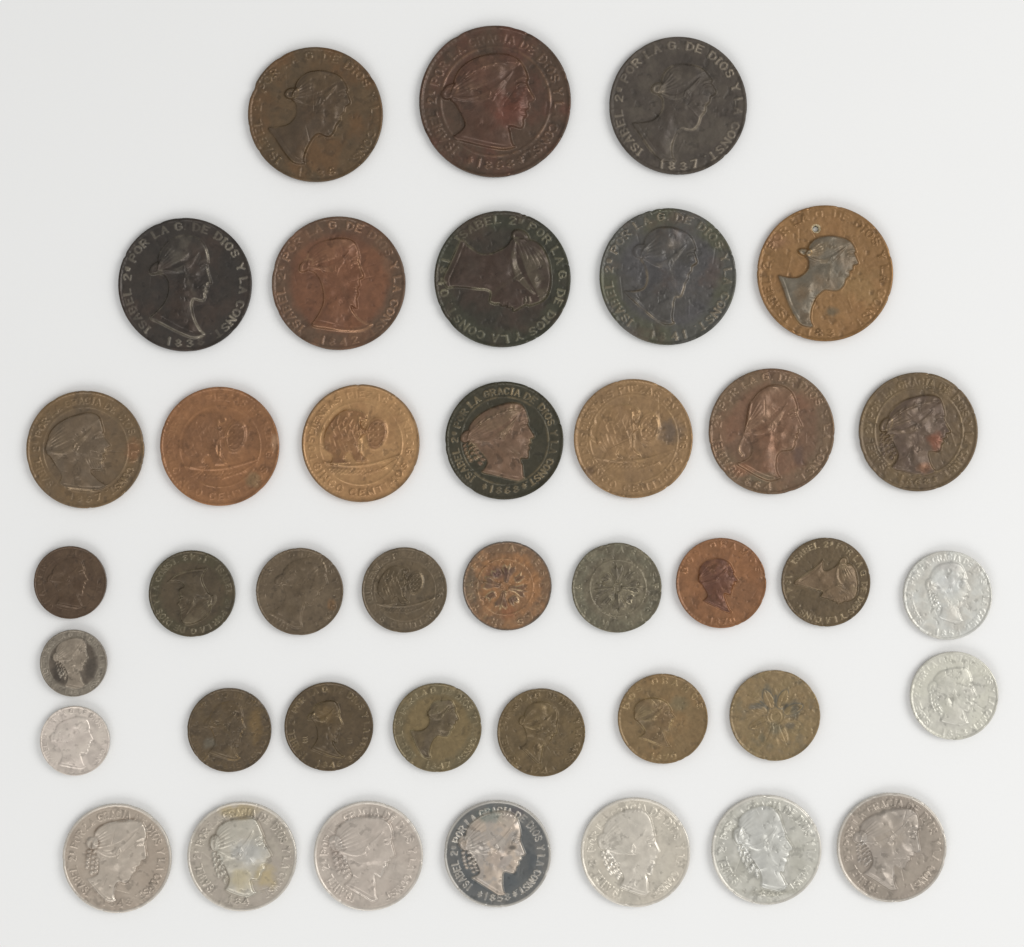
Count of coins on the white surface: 40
